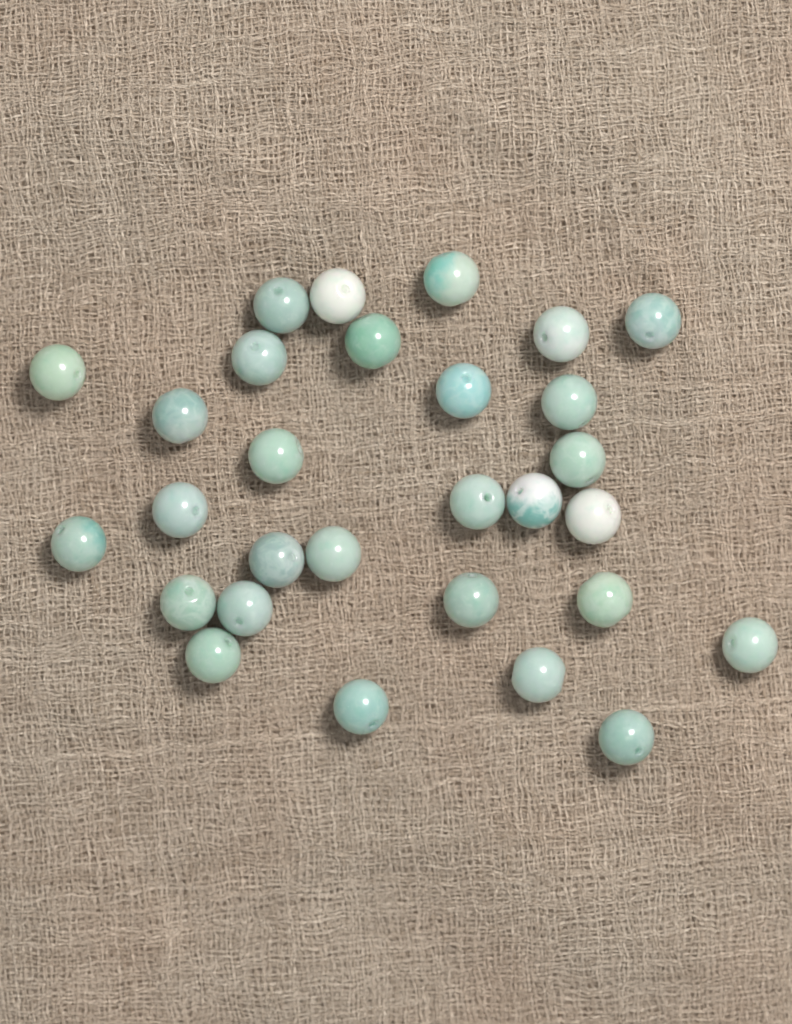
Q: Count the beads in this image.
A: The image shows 29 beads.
